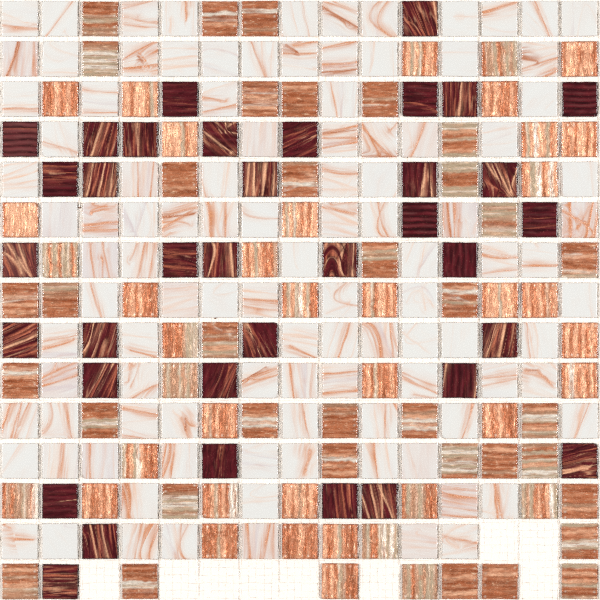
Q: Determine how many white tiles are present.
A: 105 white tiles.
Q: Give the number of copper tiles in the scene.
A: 75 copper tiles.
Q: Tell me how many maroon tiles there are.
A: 36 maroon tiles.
